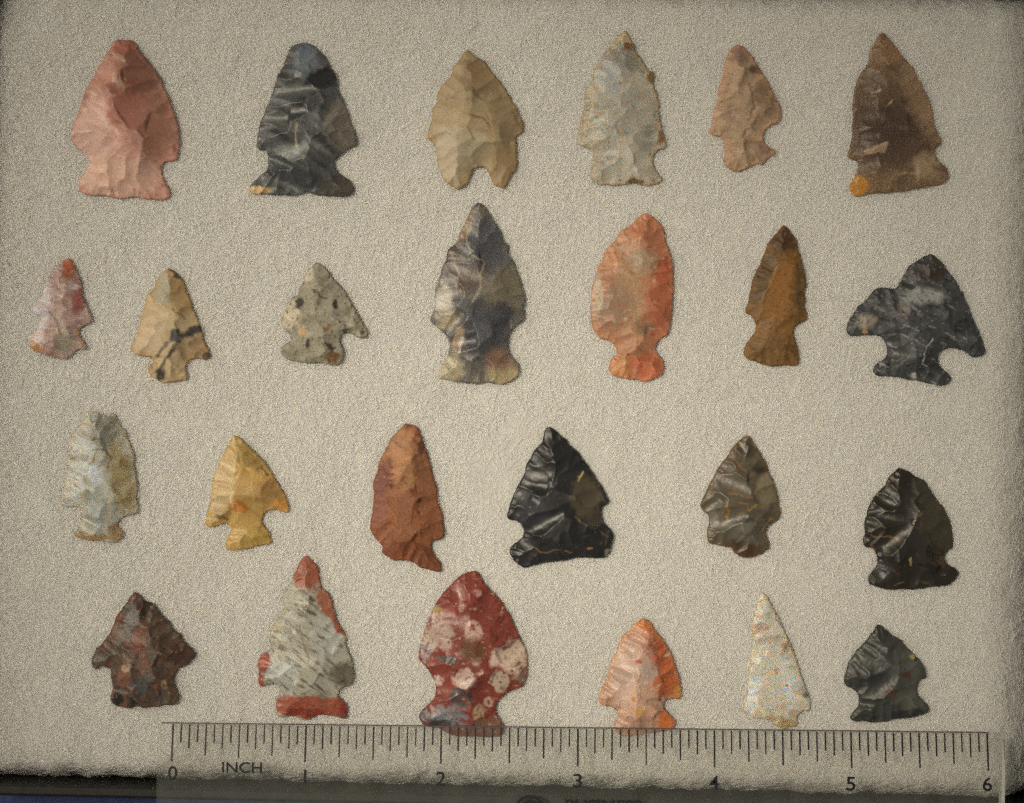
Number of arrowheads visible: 25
